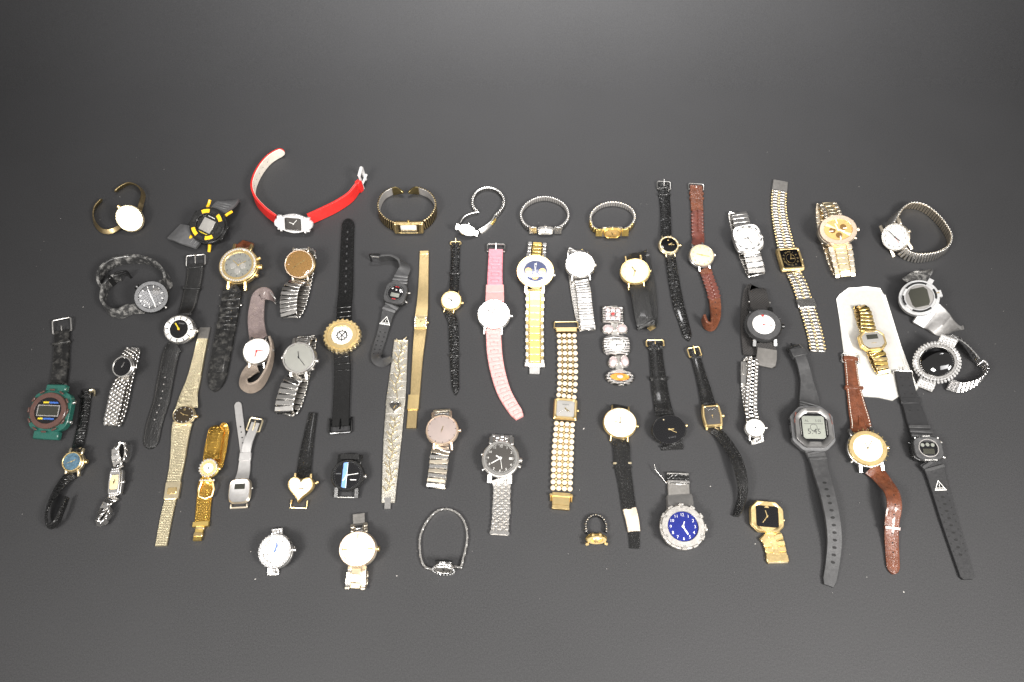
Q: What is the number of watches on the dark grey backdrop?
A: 58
